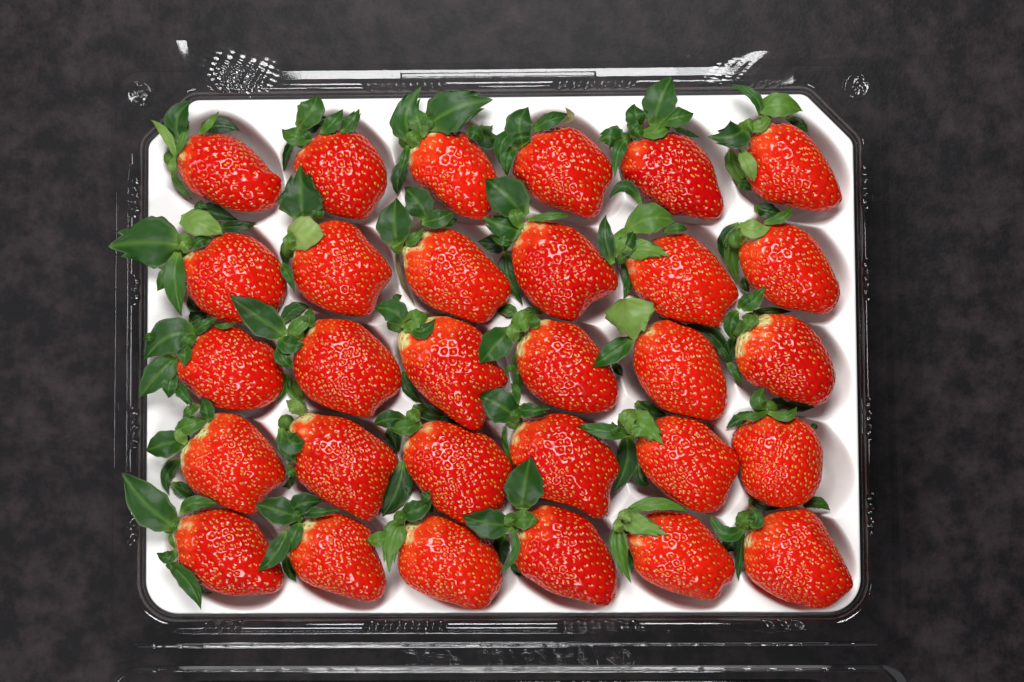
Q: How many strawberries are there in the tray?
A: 30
